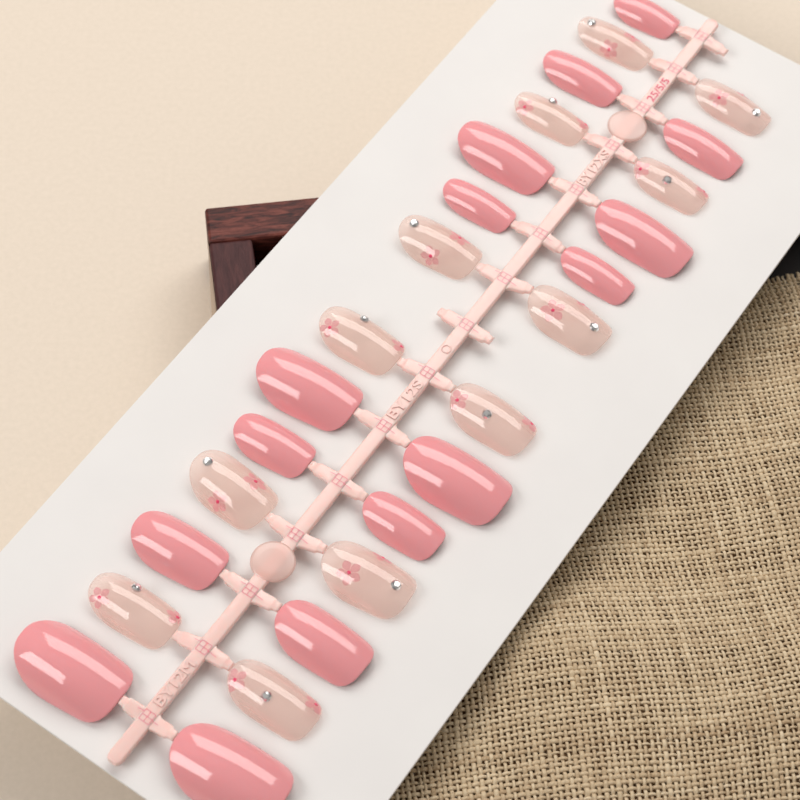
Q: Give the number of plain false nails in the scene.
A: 15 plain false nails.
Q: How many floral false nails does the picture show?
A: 12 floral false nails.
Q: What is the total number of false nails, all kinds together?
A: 27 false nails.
